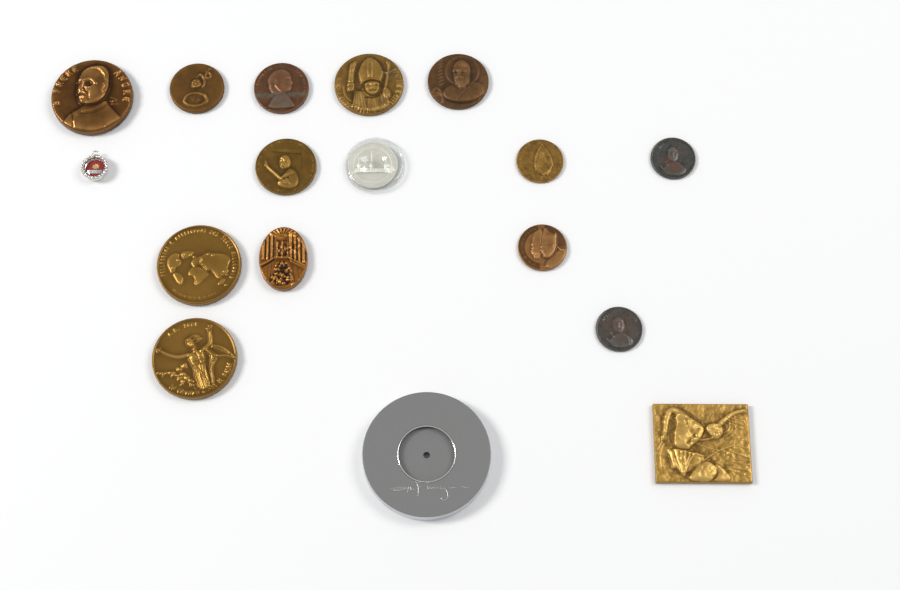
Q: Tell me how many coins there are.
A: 14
